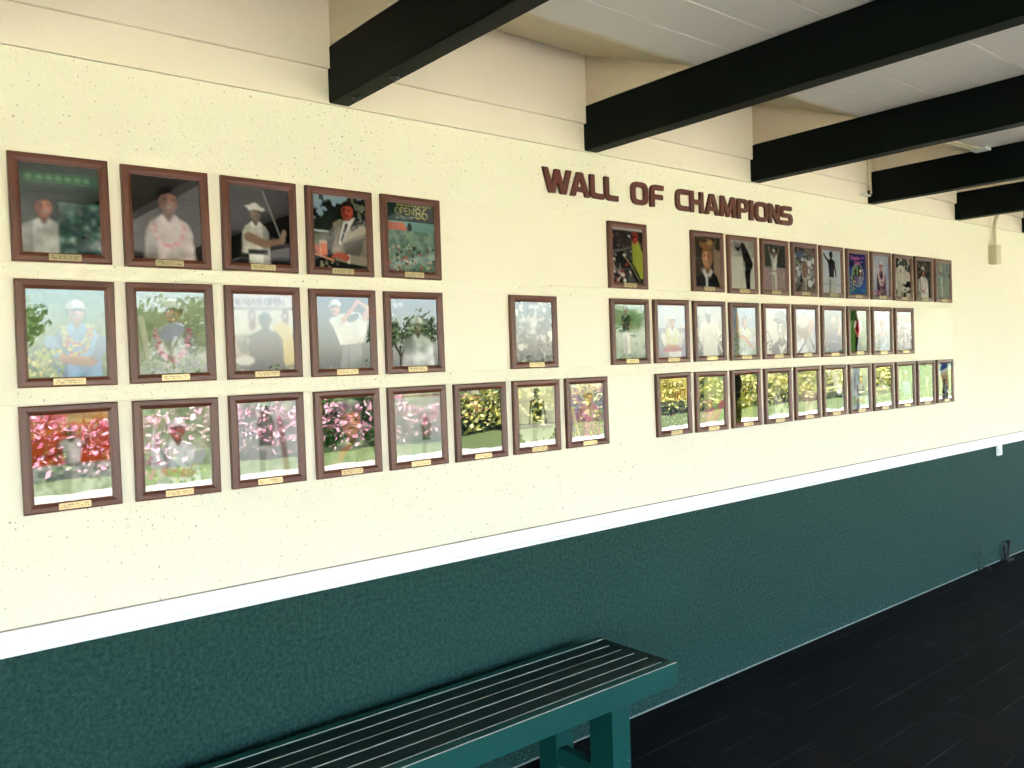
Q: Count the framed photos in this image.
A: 51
